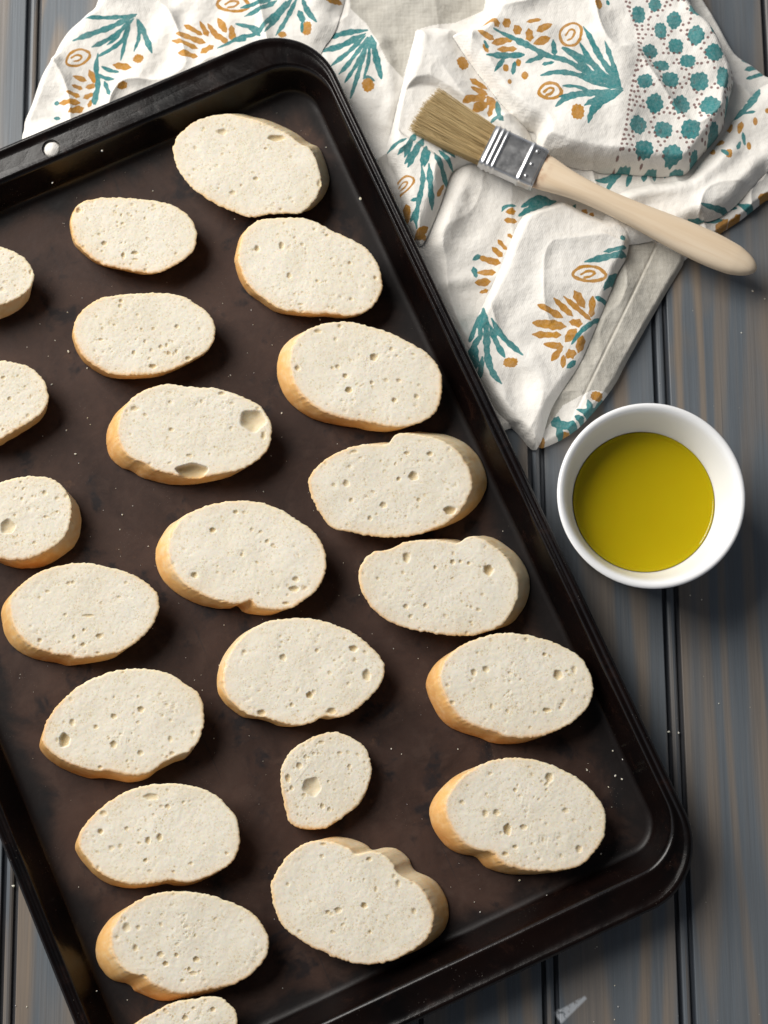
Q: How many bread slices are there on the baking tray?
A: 22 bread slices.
